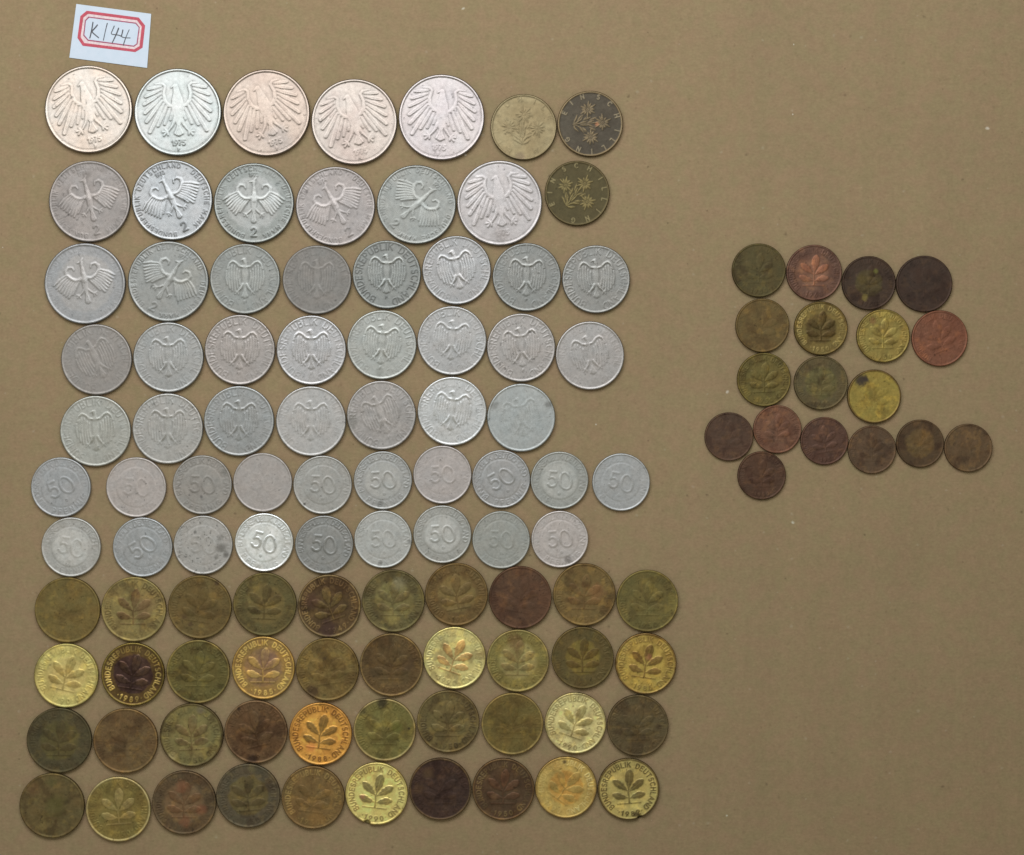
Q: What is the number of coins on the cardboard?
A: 114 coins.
